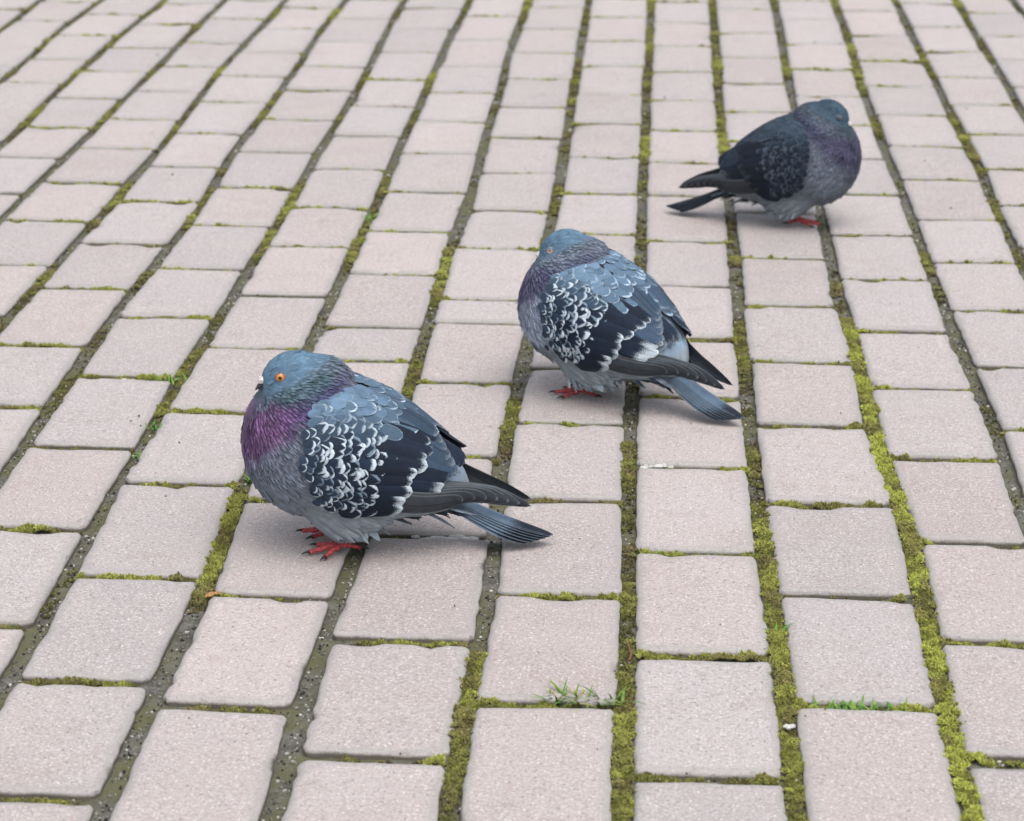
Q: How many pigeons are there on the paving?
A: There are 3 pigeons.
